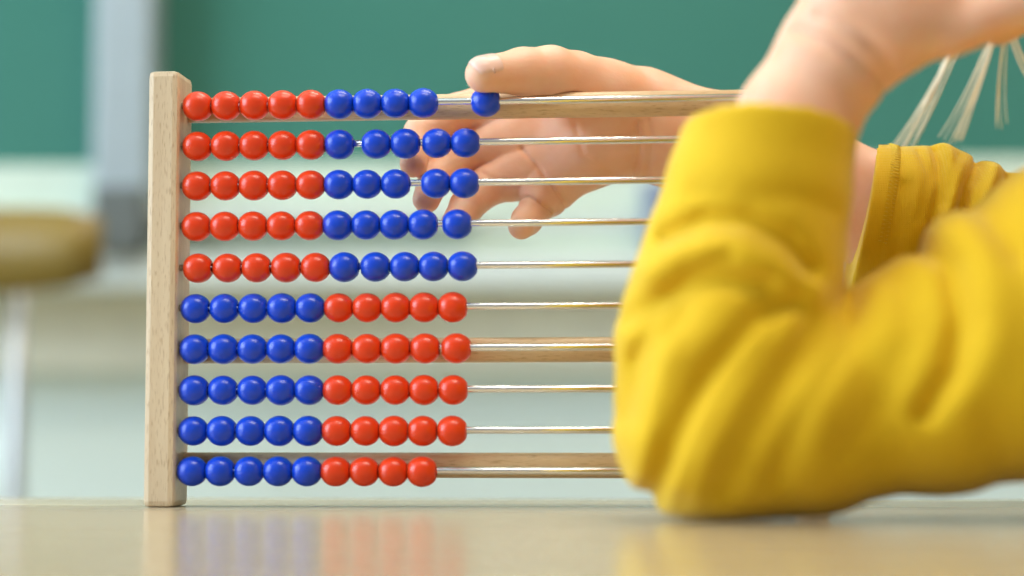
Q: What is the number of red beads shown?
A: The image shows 49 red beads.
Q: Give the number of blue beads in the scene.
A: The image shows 50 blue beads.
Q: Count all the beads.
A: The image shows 99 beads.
